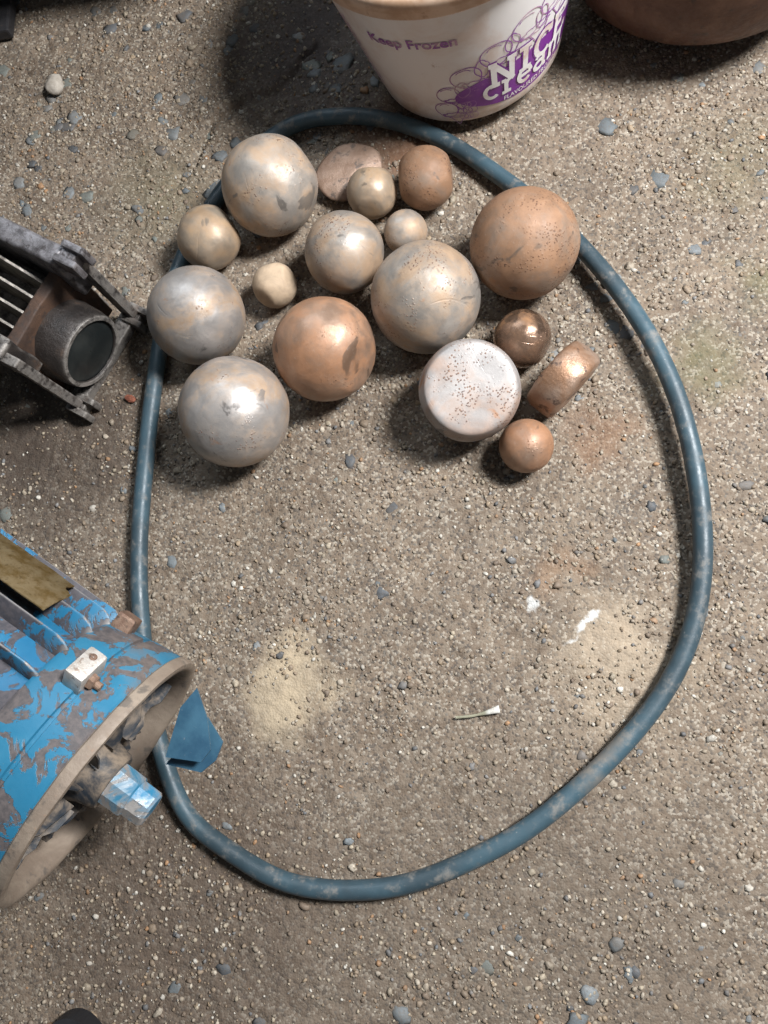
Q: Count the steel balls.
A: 15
